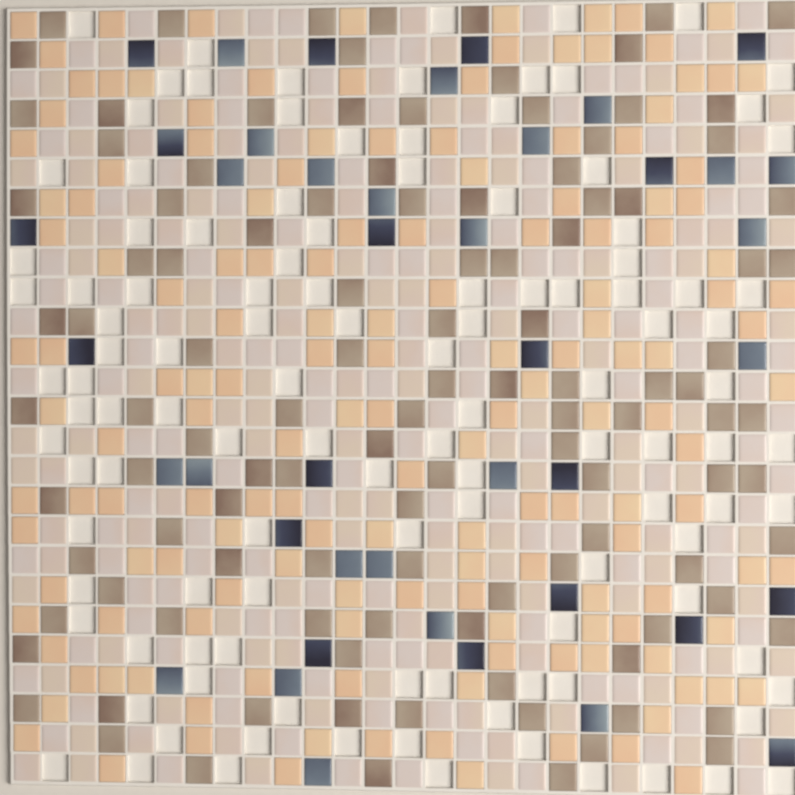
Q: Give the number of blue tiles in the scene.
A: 42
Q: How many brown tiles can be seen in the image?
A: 112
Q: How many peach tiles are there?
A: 154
